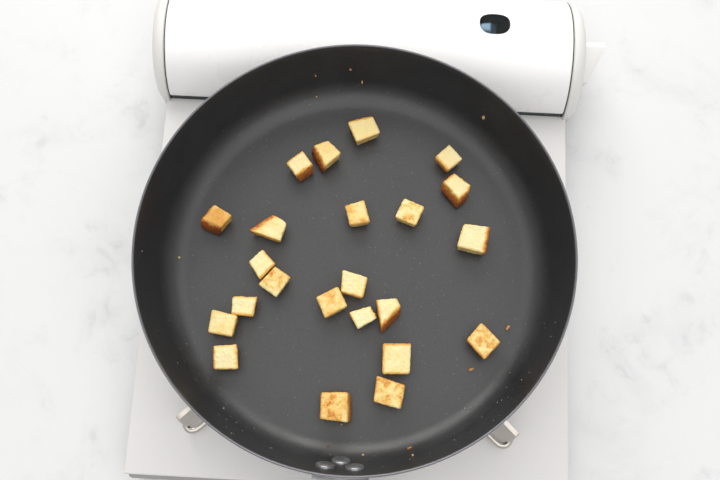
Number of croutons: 23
